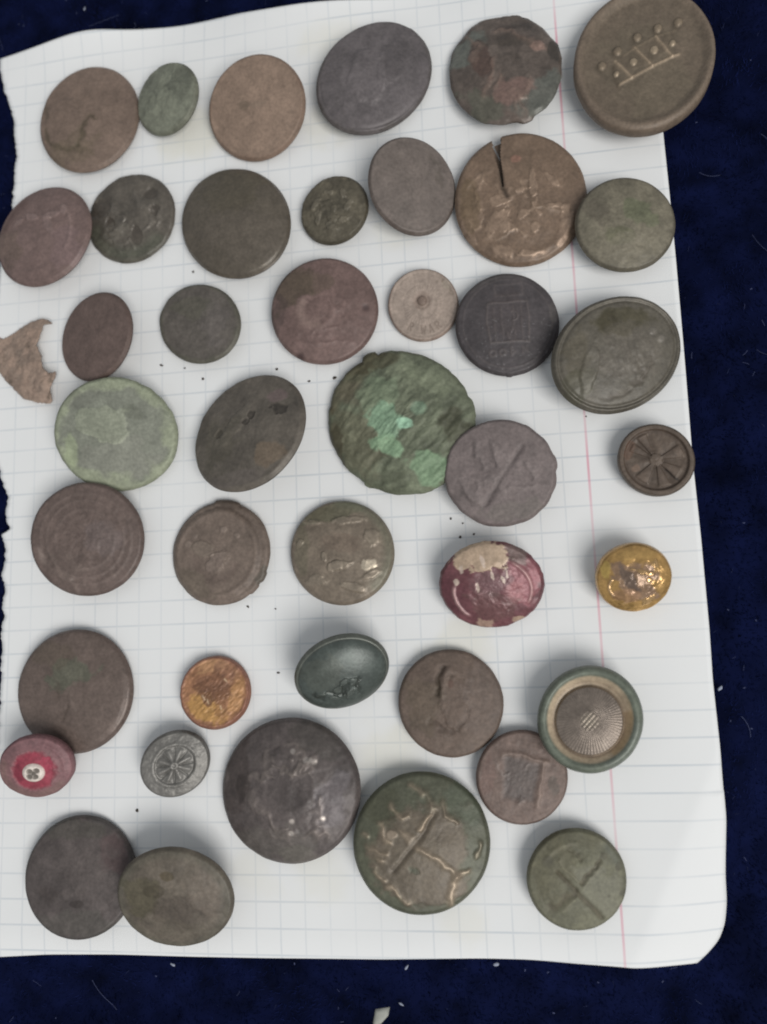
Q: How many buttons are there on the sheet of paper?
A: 42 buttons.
